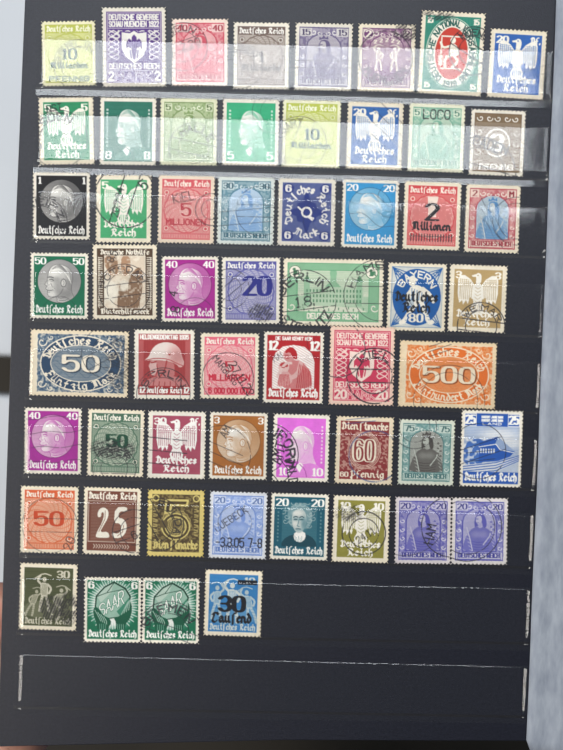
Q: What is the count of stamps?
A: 57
